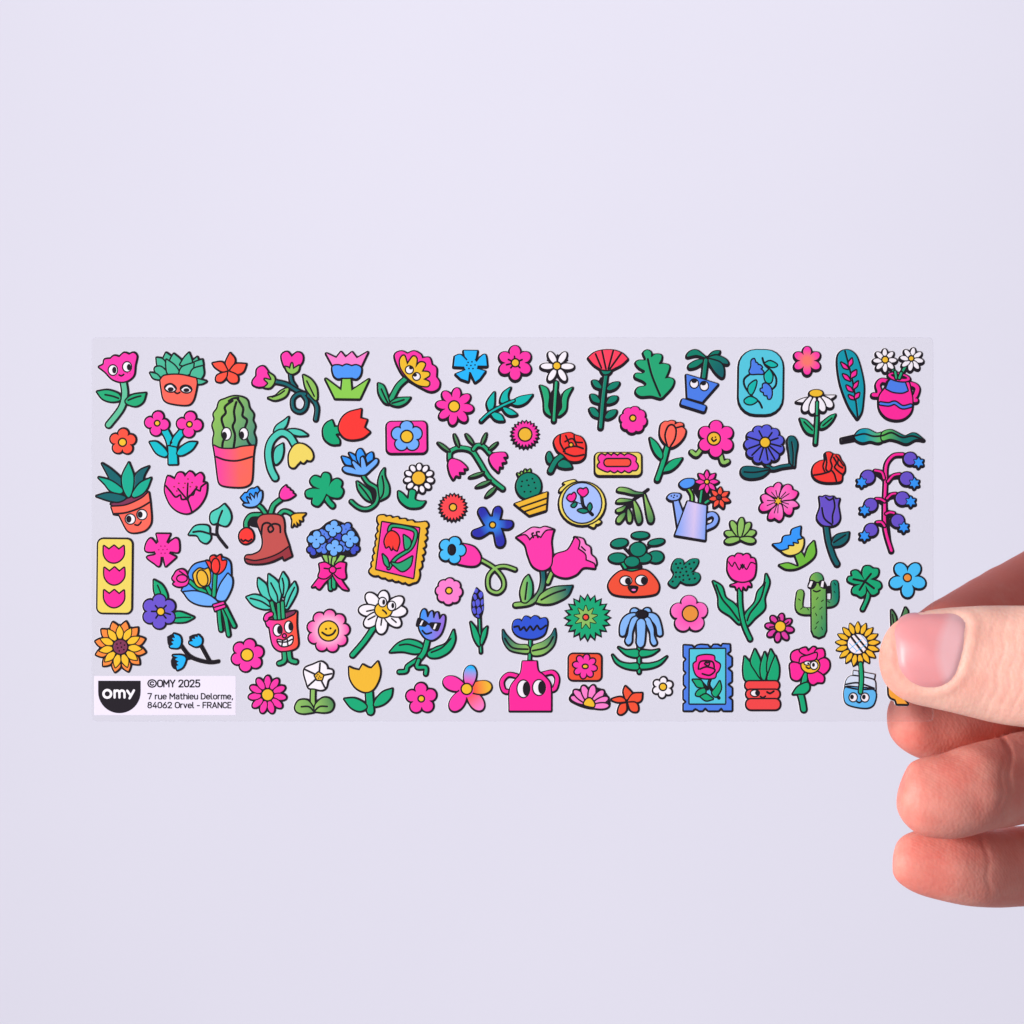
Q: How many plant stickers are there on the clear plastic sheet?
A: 95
